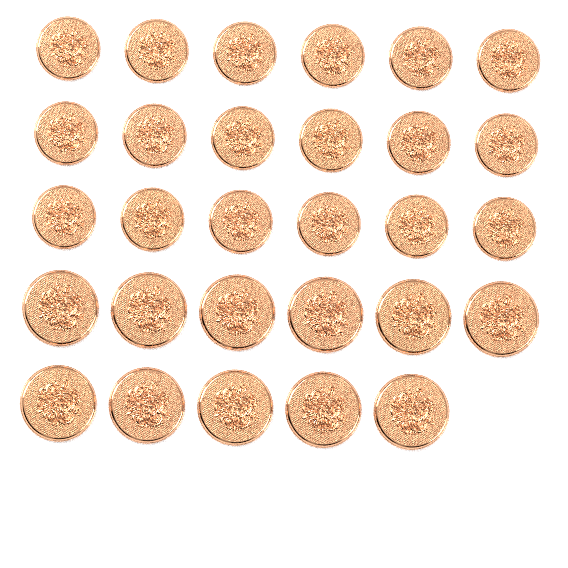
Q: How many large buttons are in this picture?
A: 11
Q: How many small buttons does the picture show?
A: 18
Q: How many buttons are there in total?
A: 29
